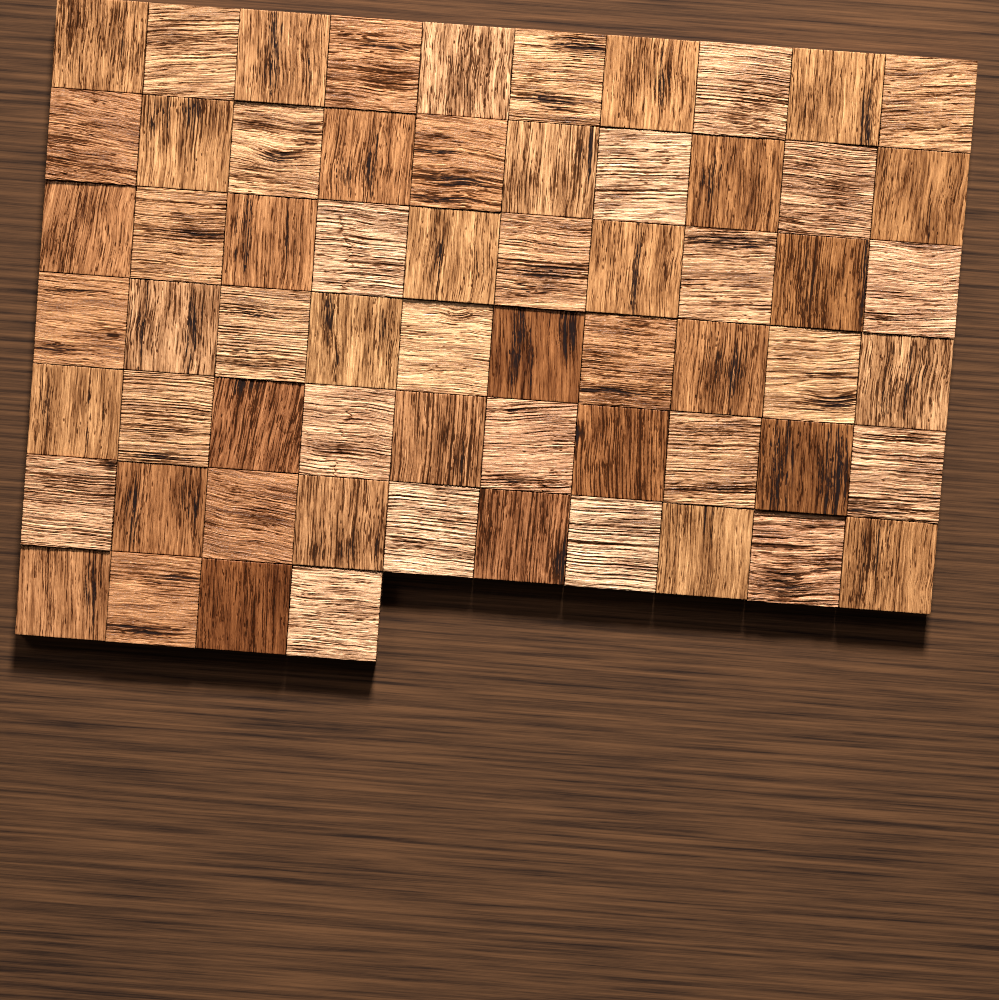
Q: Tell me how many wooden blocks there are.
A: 64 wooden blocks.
